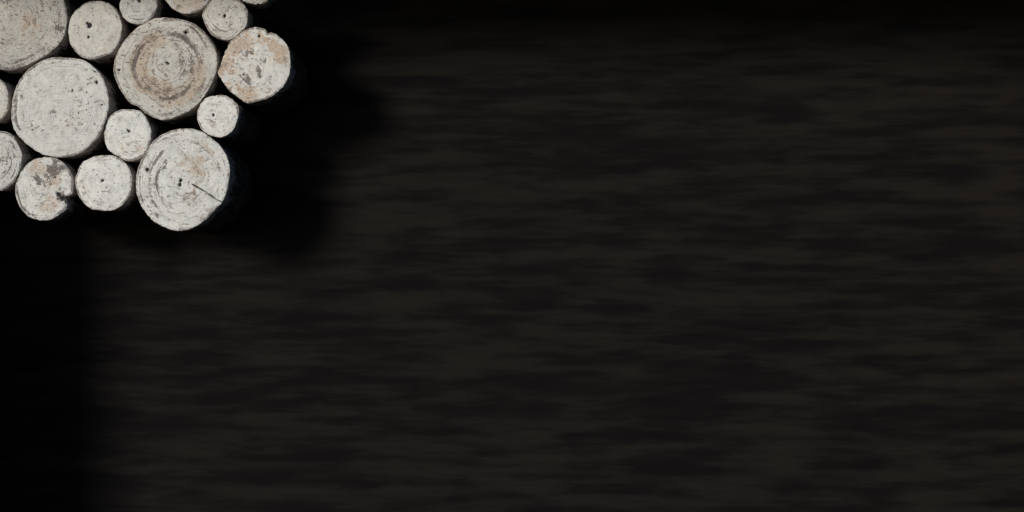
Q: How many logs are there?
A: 16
